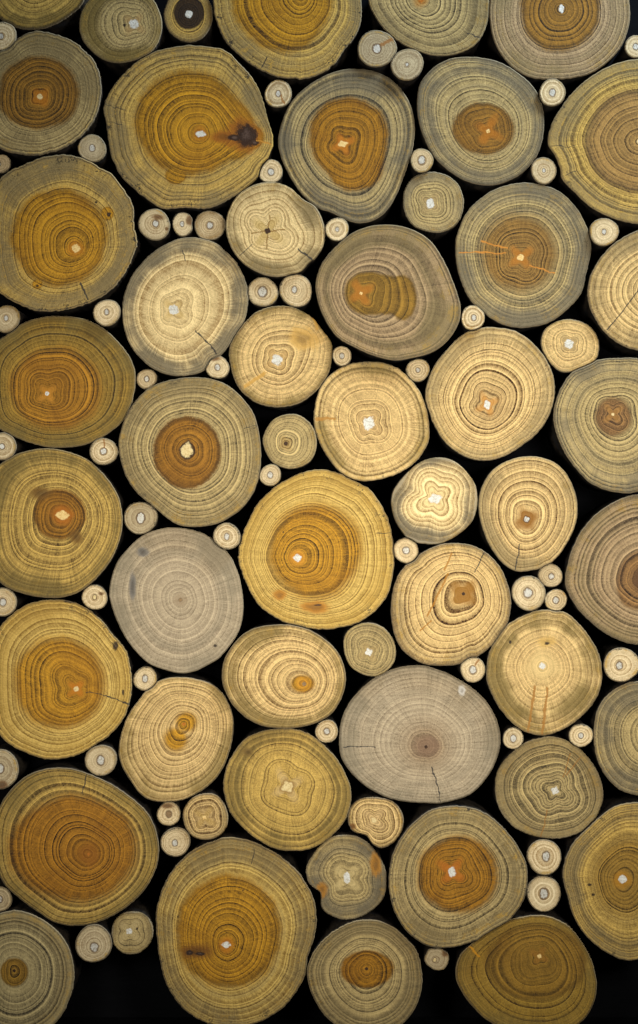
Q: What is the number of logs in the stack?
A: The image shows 104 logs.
